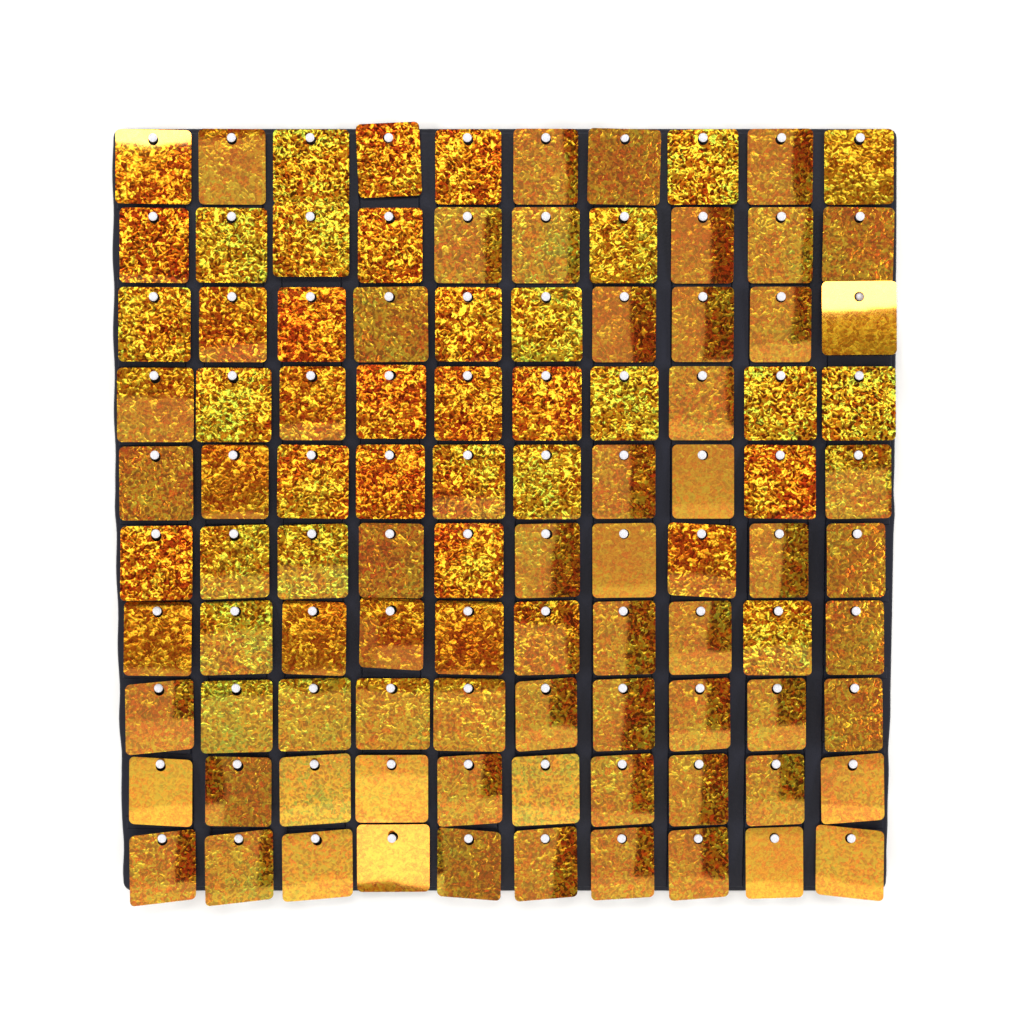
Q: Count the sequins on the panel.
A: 100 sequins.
